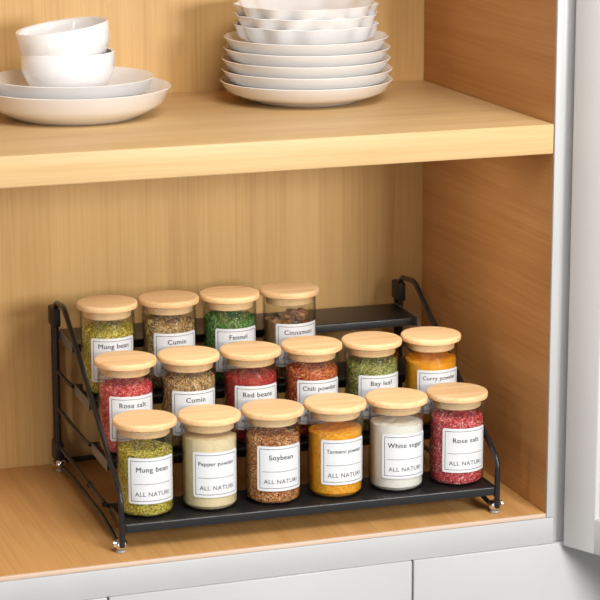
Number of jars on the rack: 16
